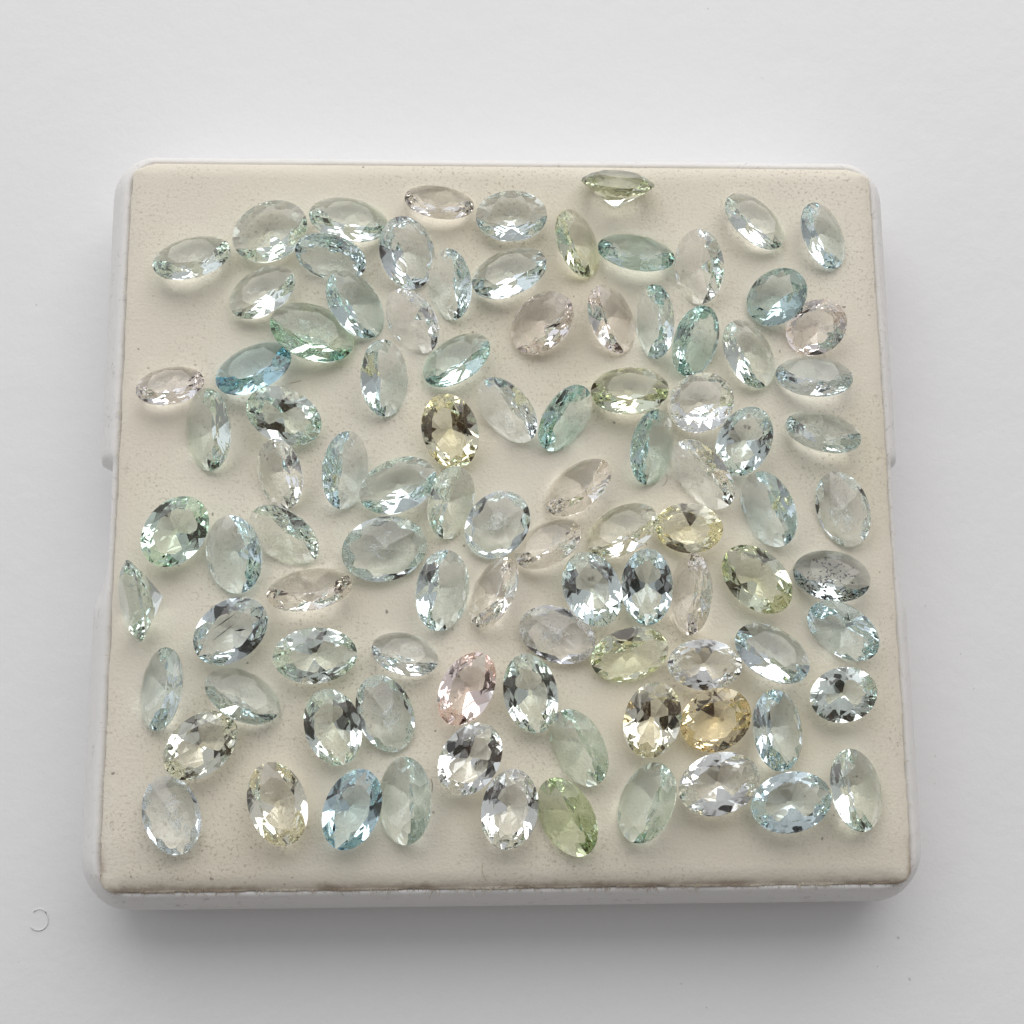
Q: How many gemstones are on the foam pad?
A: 97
